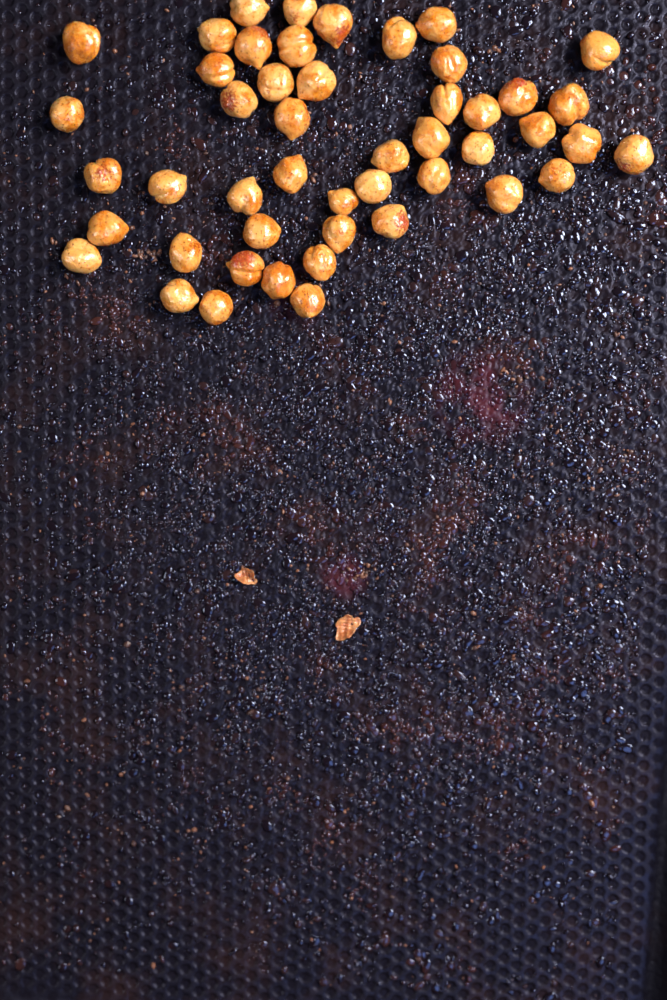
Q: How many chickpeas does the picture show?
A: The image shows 48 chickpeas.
